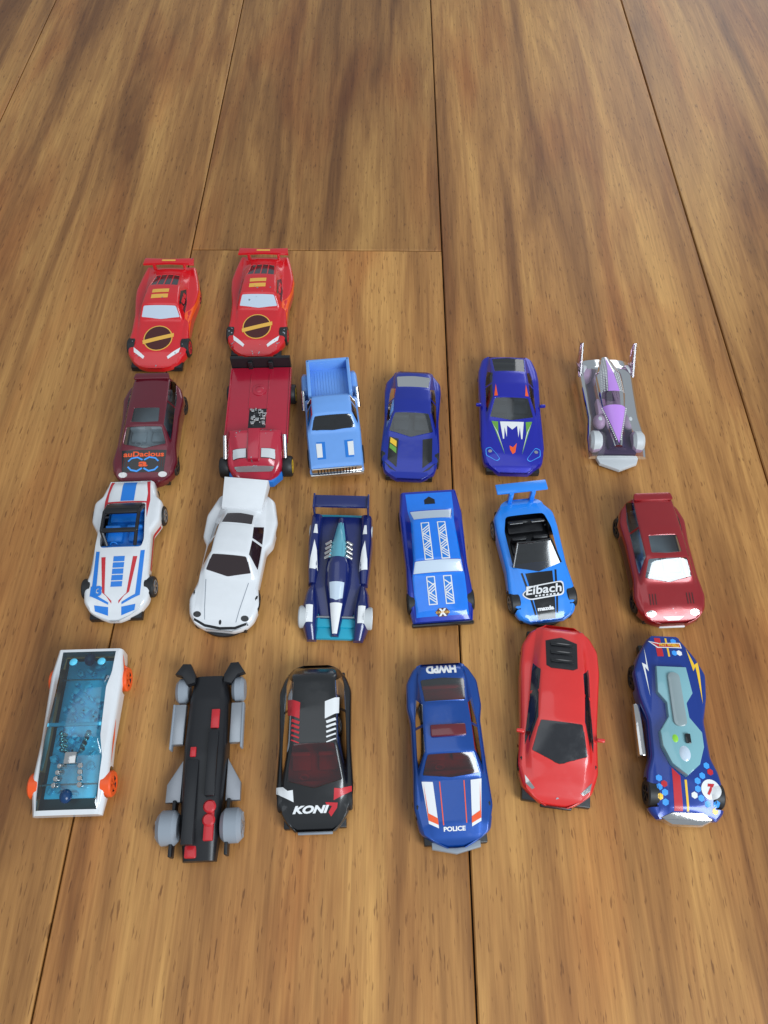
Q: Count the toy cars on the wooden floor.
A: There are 20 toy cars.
